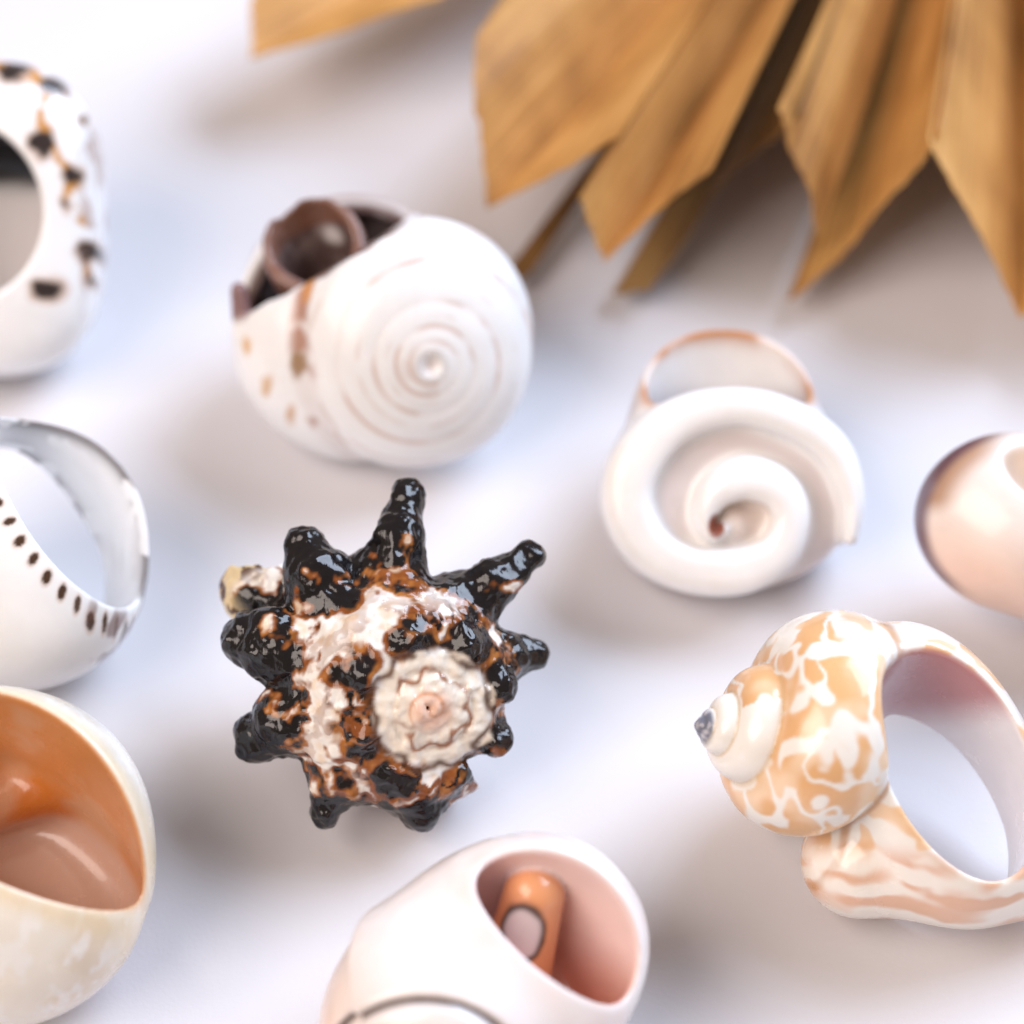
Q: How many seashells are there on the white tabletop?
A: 9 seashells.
